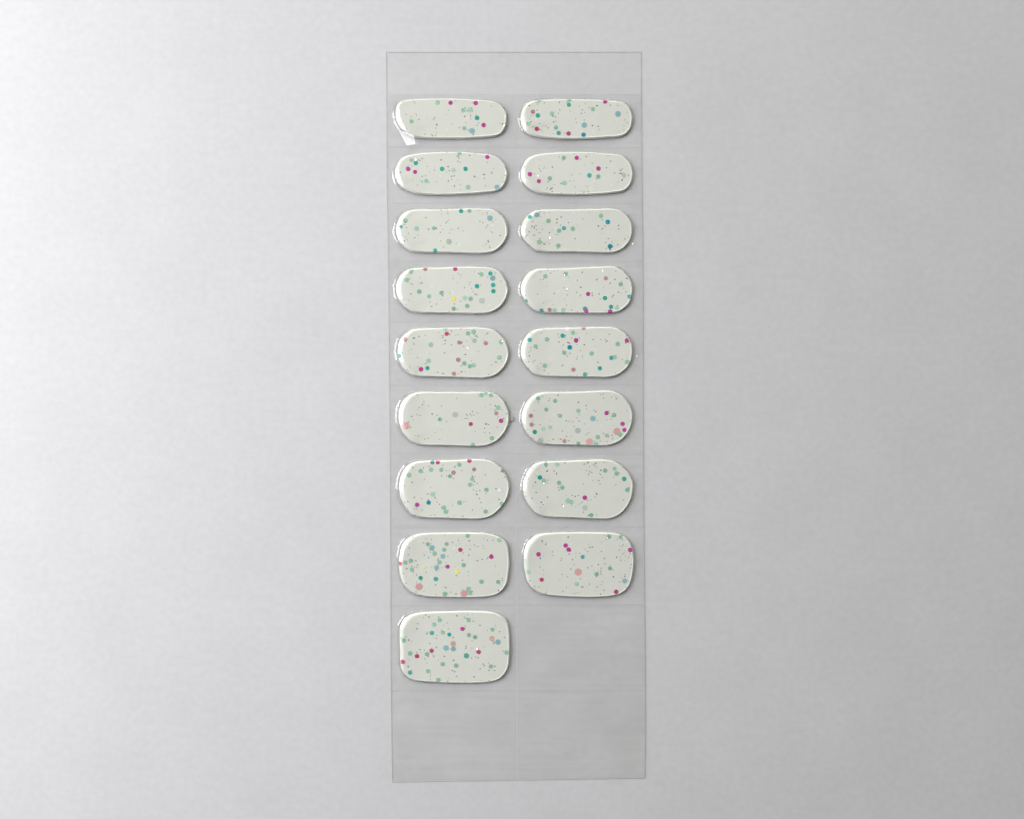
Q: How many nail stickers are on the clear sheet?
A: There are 17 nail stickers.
